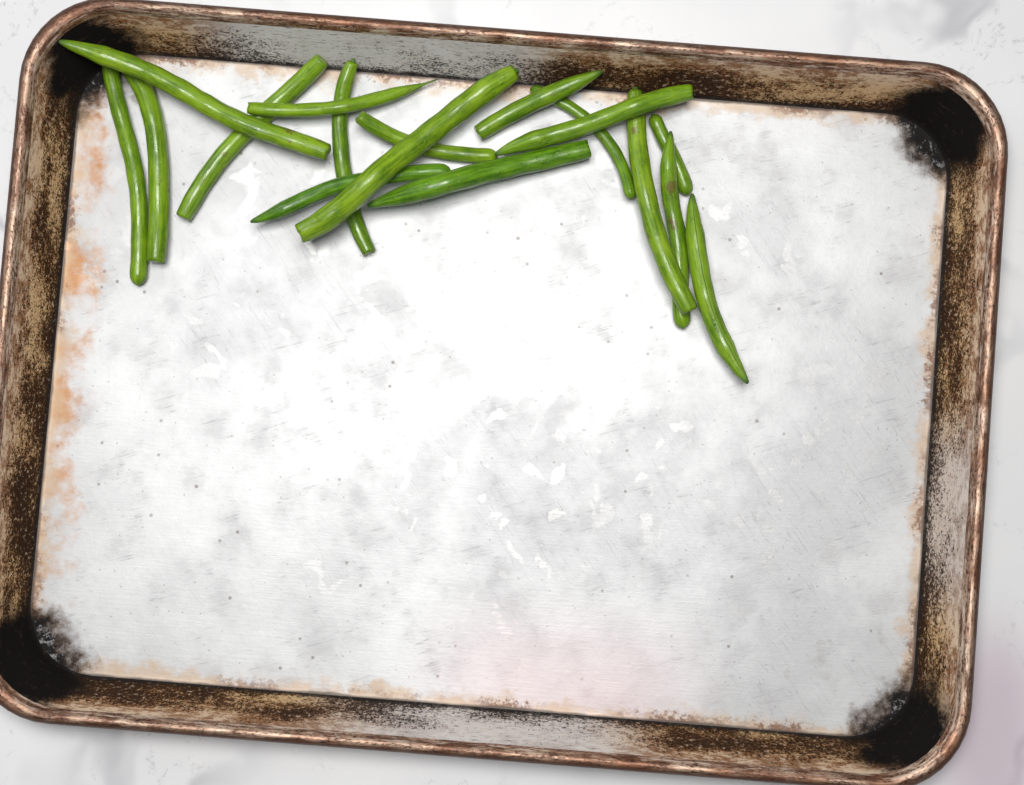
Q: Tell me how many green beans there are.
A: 17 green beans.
